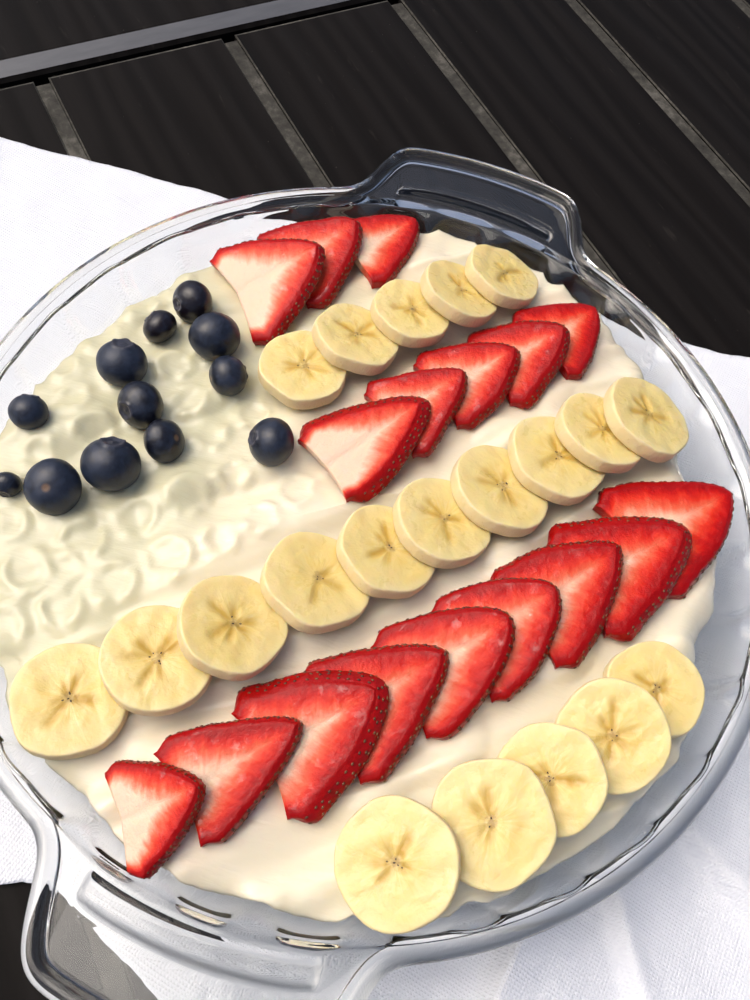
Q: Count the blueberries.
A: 12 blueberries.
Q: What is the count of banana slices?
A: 20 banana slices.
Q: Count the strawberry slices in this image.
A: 17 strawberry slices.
